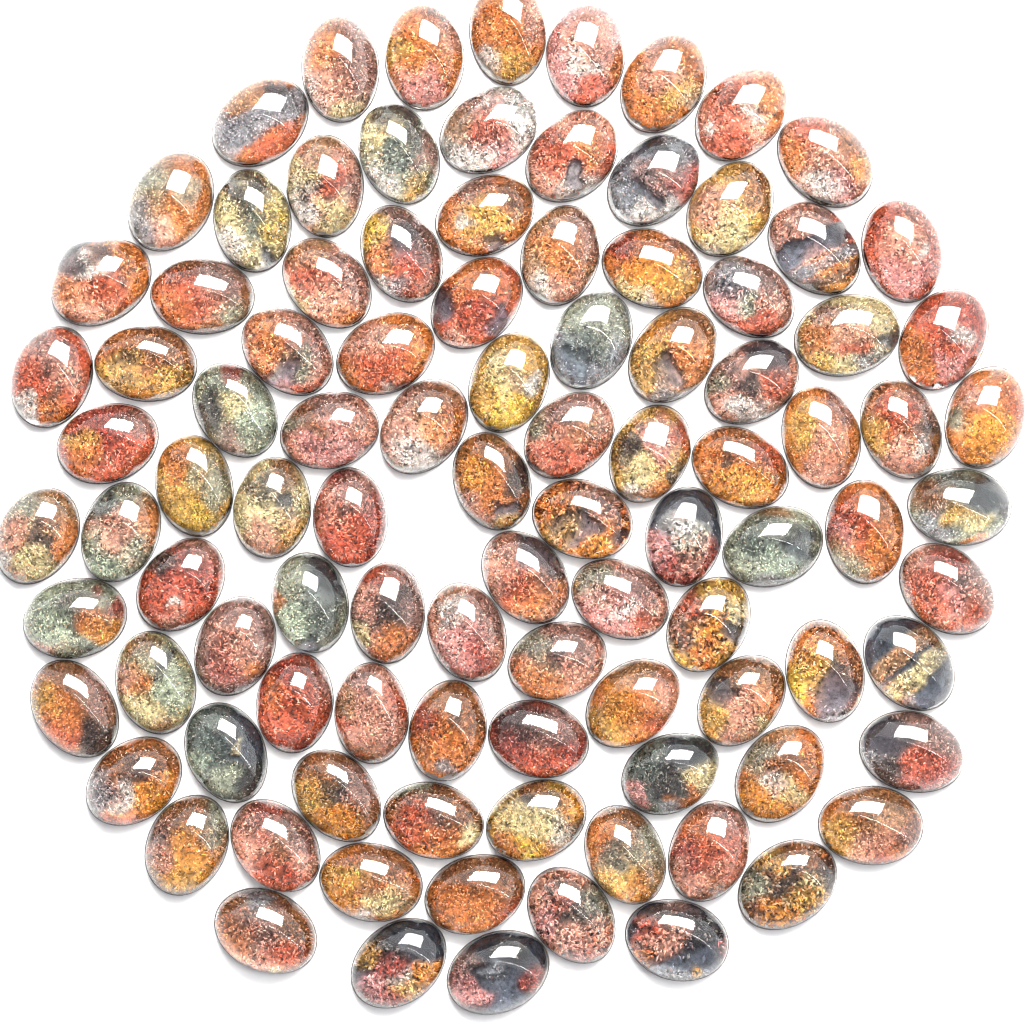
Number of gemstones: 100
